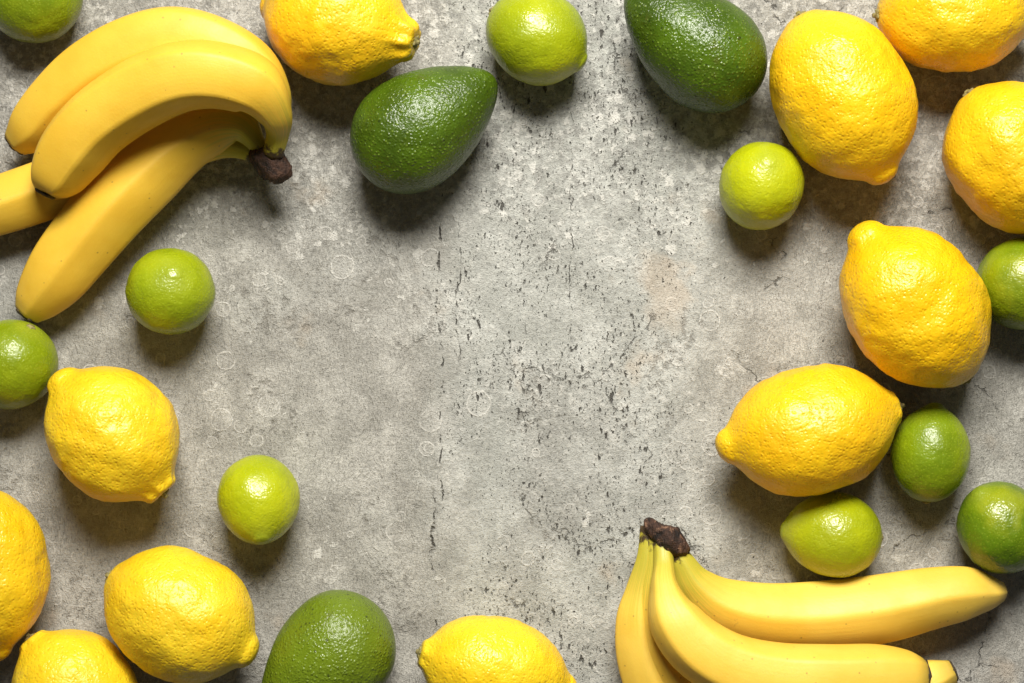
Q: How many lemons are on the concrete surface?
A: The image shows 11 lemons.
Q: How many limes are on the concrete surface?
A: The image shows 10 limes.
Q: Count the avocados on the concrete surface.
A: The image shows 3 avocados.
